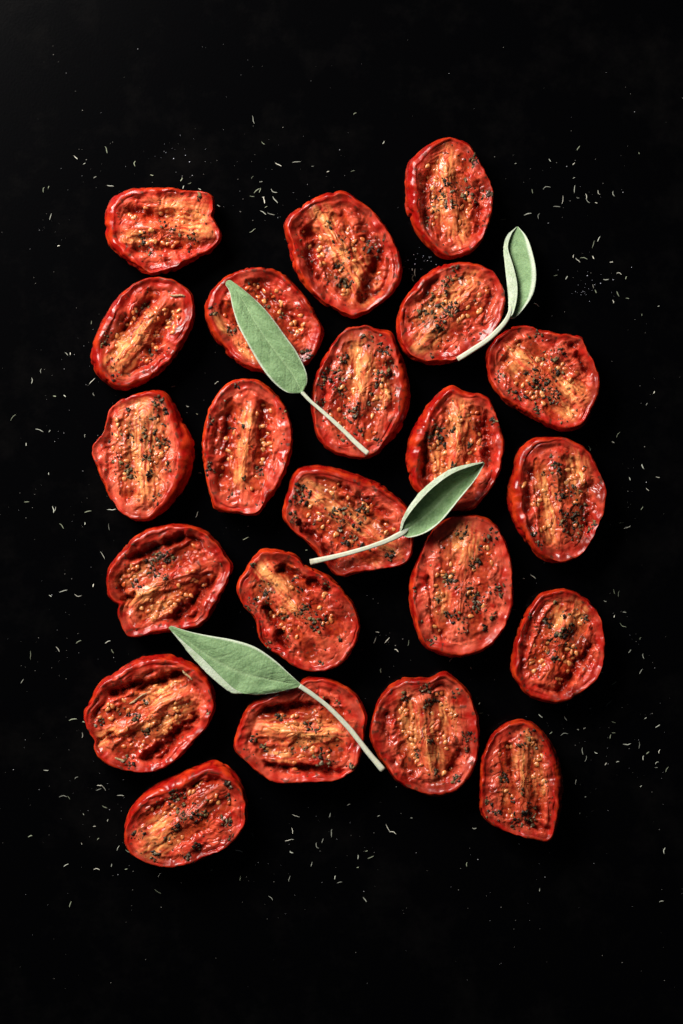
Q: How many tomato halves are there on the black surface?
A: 22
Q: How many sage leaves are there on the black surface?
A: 4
